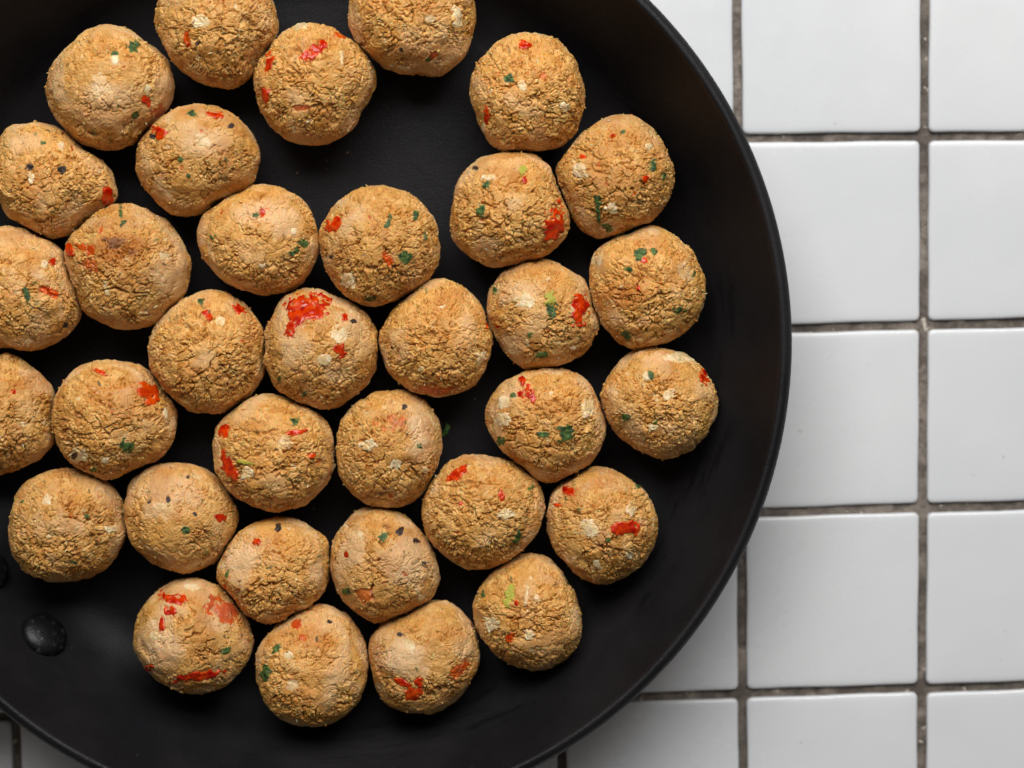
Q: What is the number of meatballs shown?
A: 34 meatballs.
